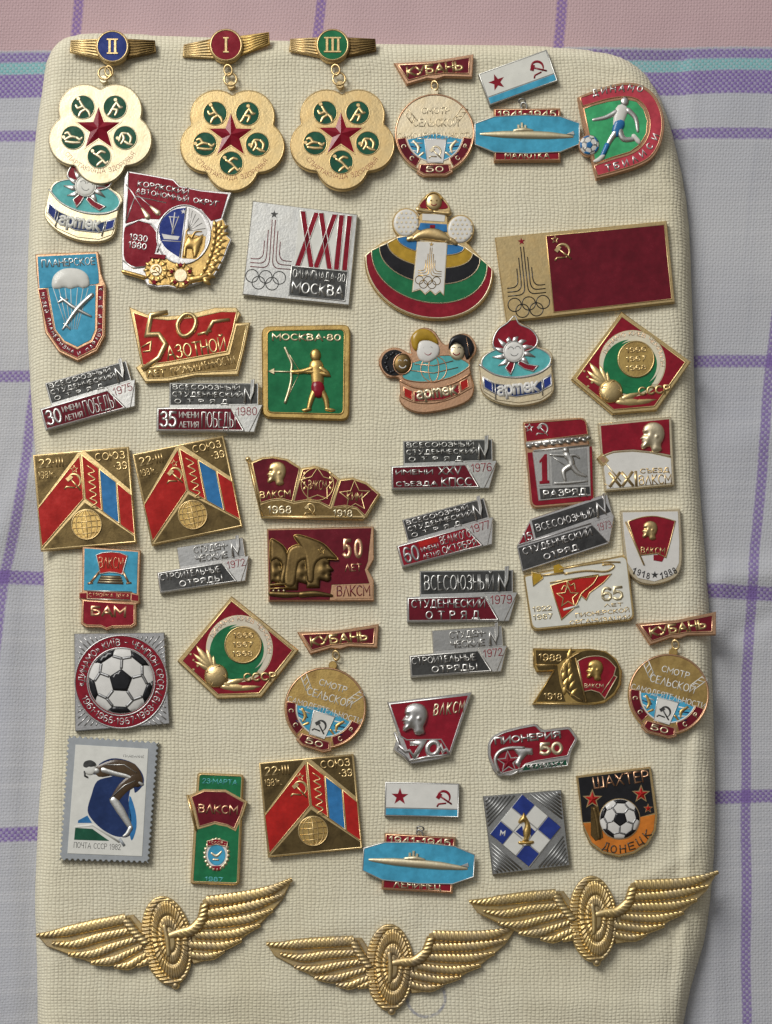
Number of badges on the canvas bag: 50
